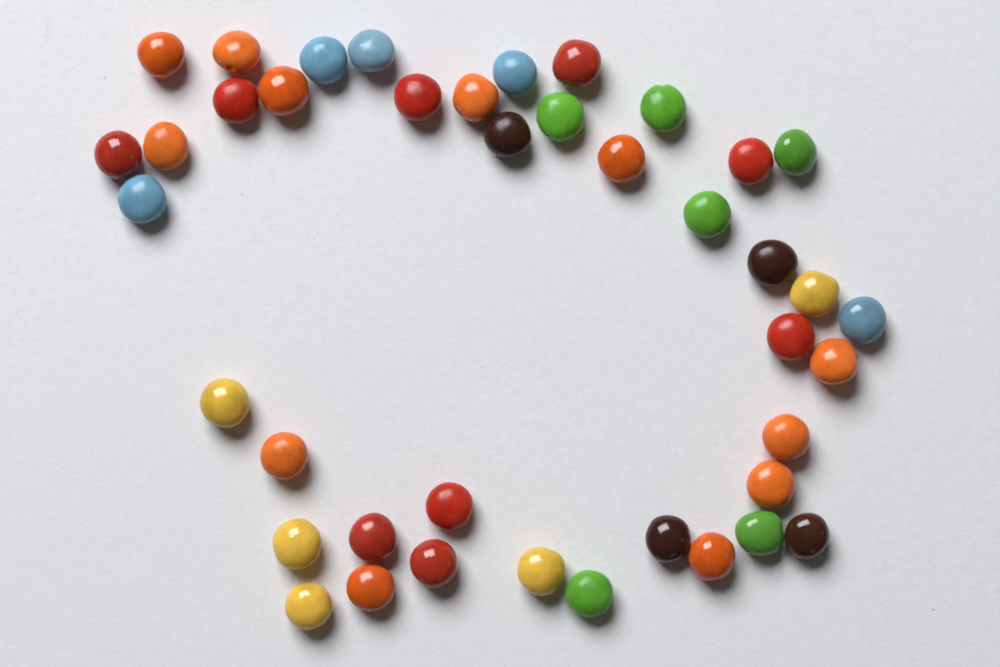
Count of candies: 41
